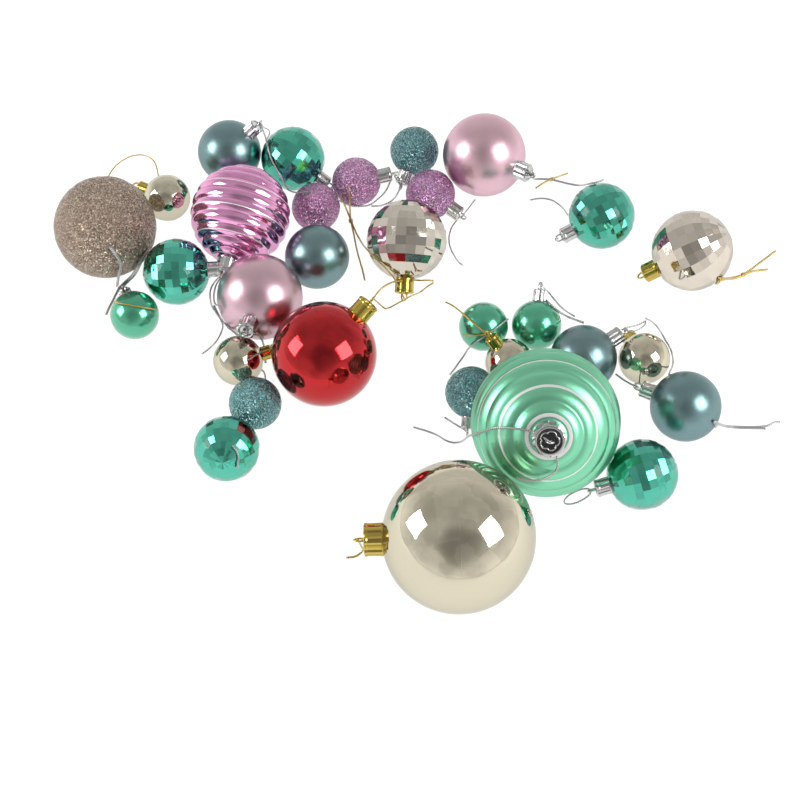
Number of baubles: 31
